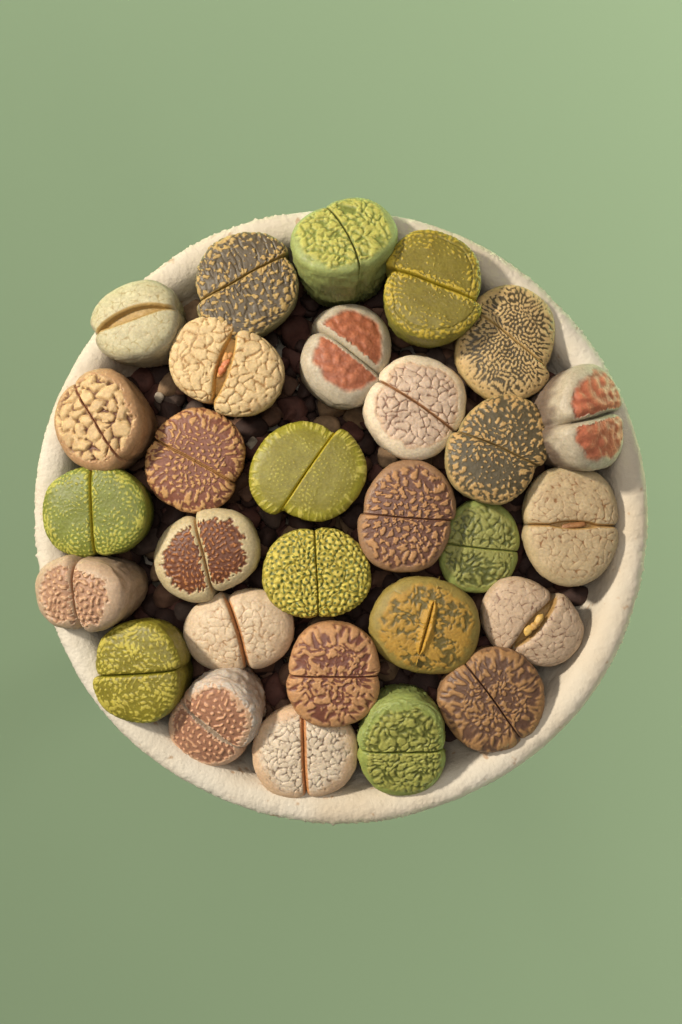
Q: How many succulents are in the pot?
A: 29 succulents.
